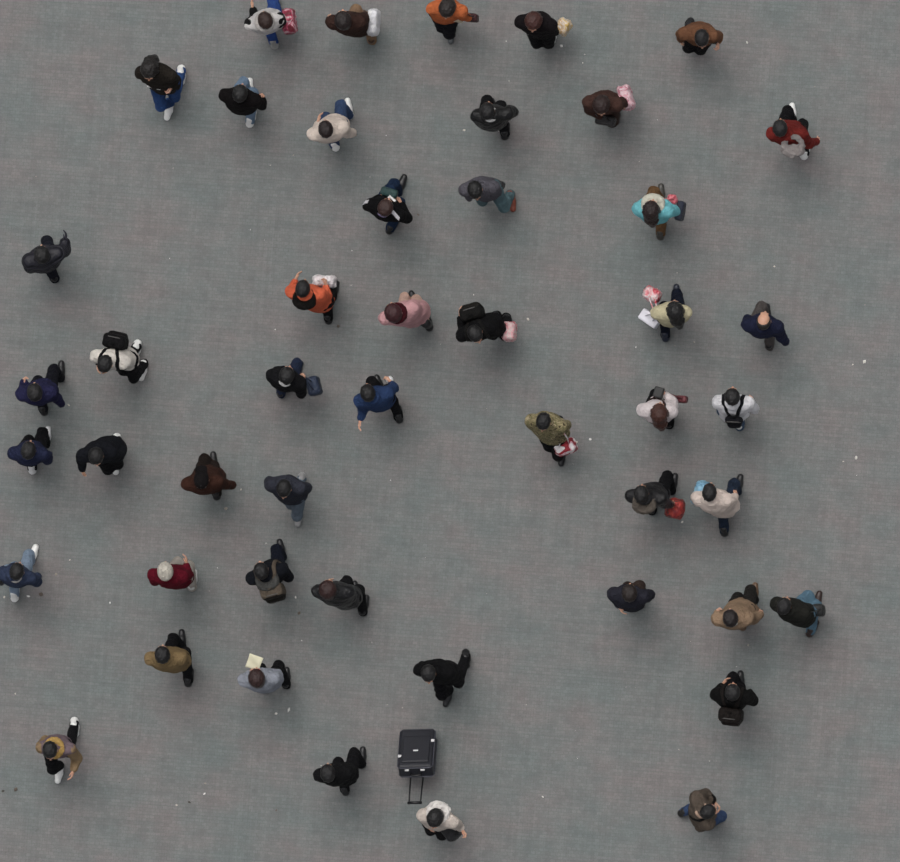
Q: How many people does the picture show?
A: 48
